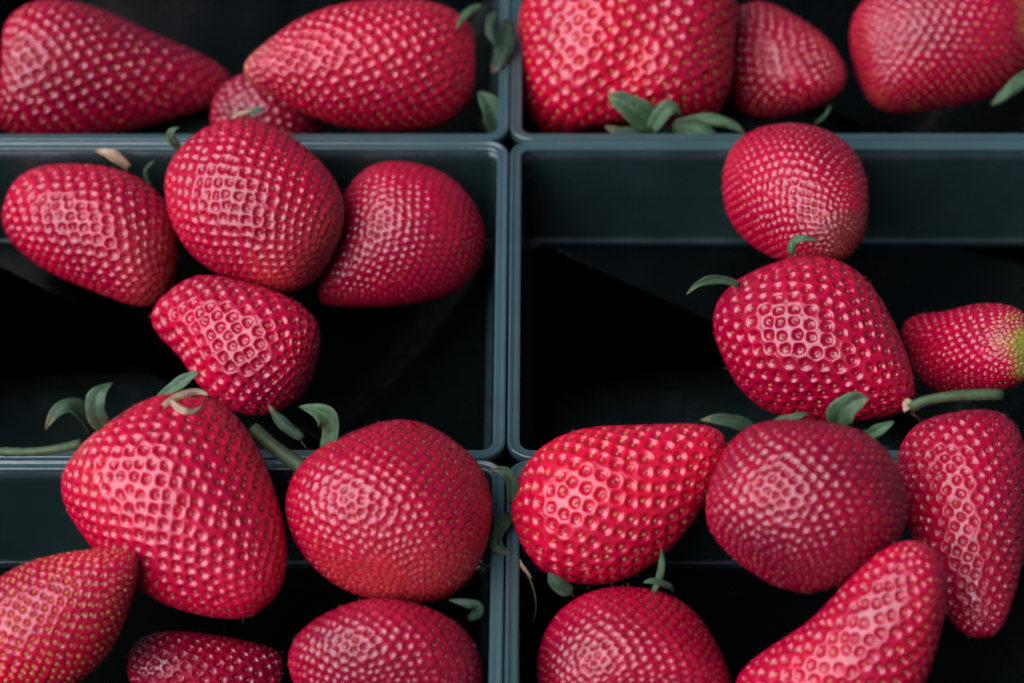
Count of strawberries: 23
